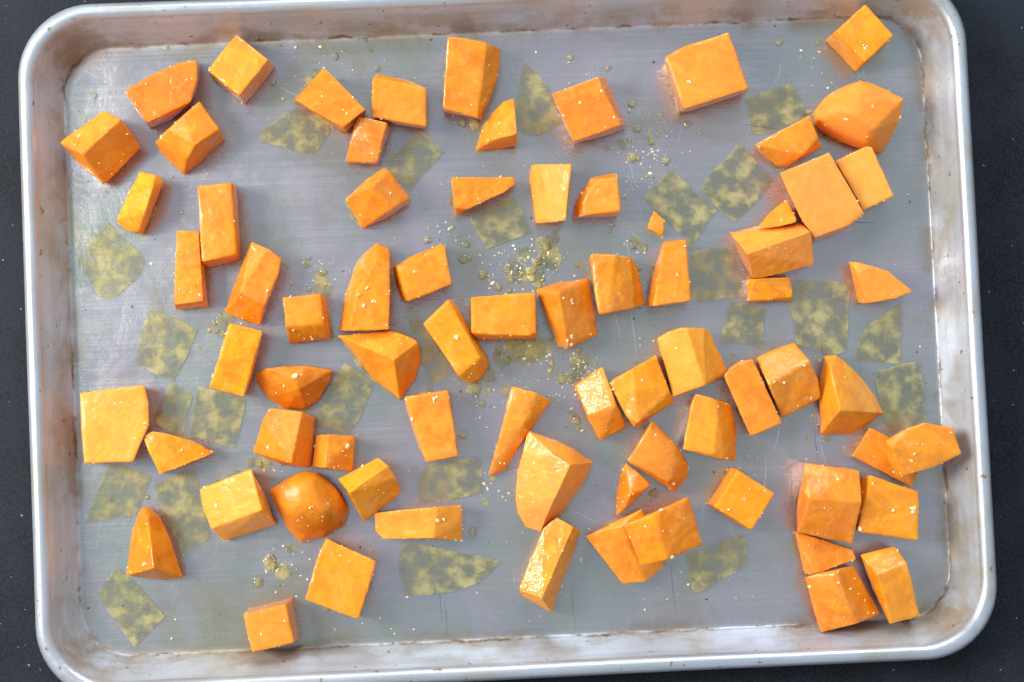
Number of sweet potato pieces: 74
